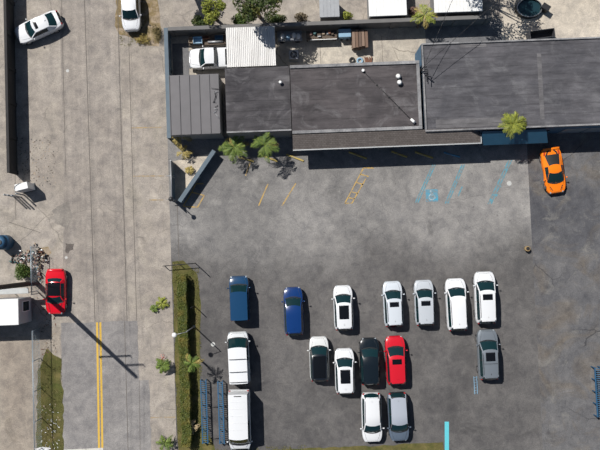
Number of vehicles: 21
